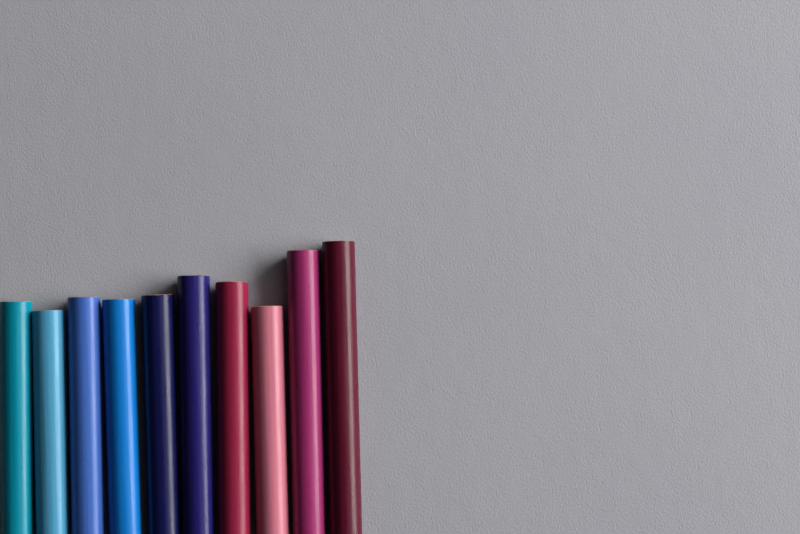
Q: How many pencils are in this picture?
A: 10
